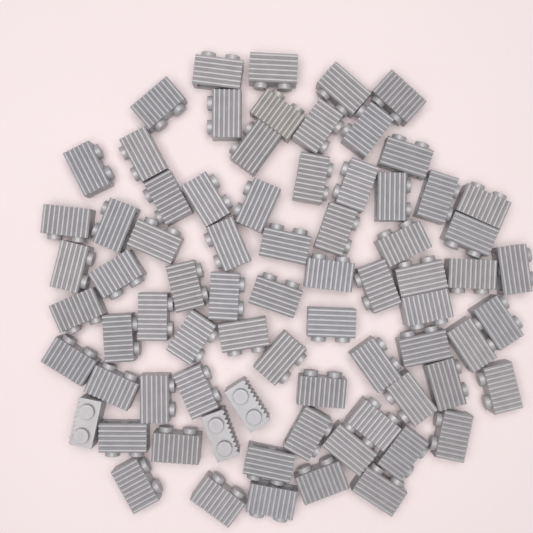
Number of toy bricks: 75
